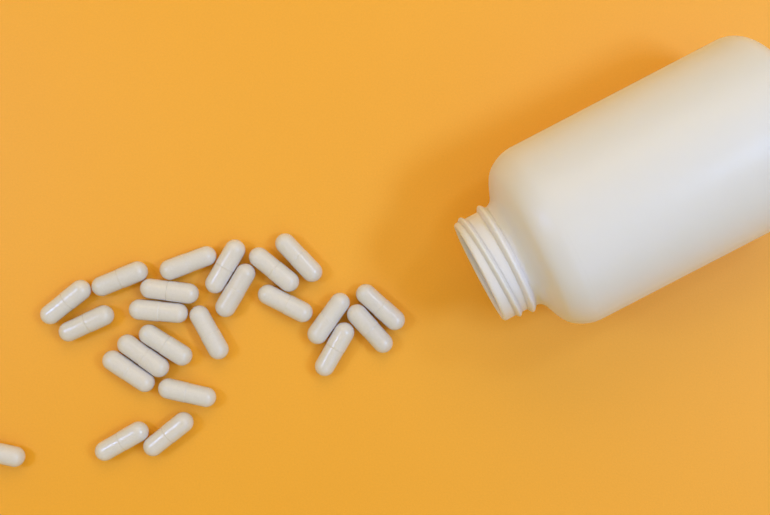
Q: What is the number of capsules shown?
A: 23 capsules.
